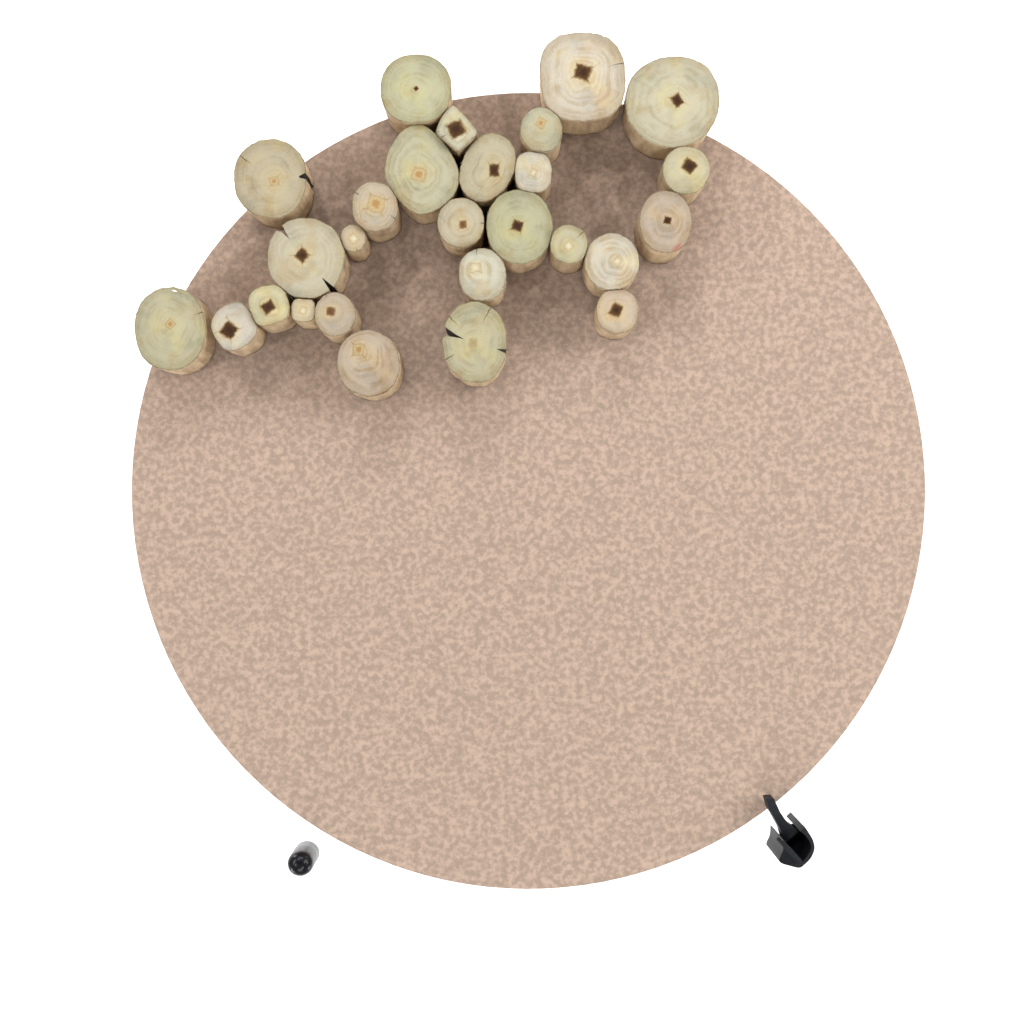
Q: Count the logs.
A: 27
